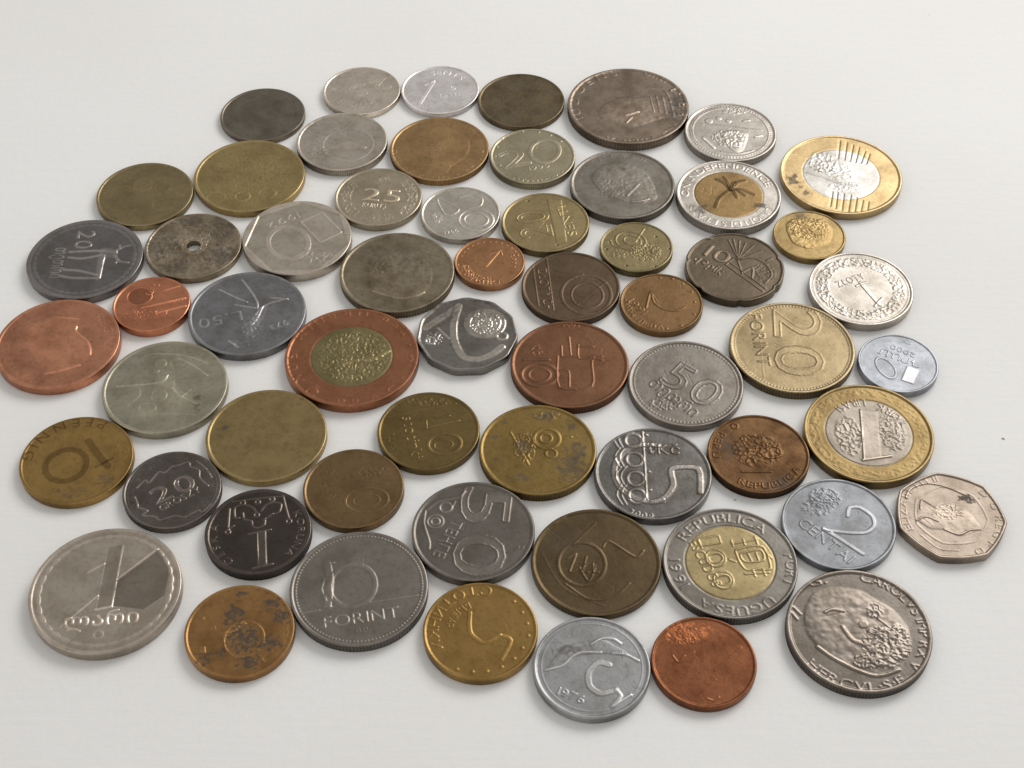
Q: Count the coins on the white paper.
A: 60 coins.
